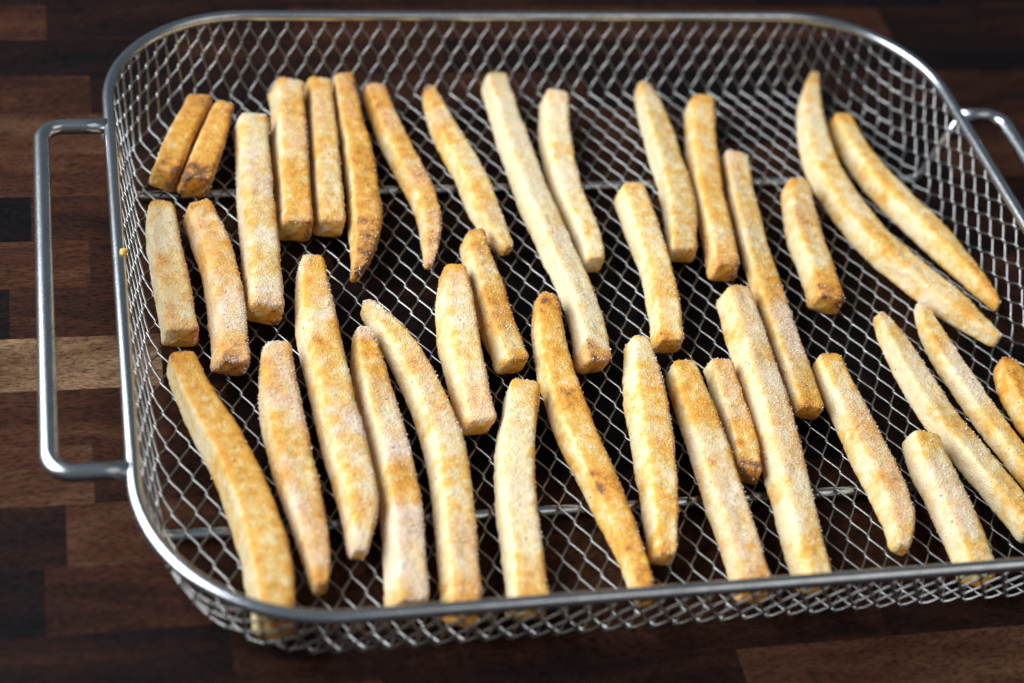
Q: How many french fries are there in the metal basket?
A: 37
